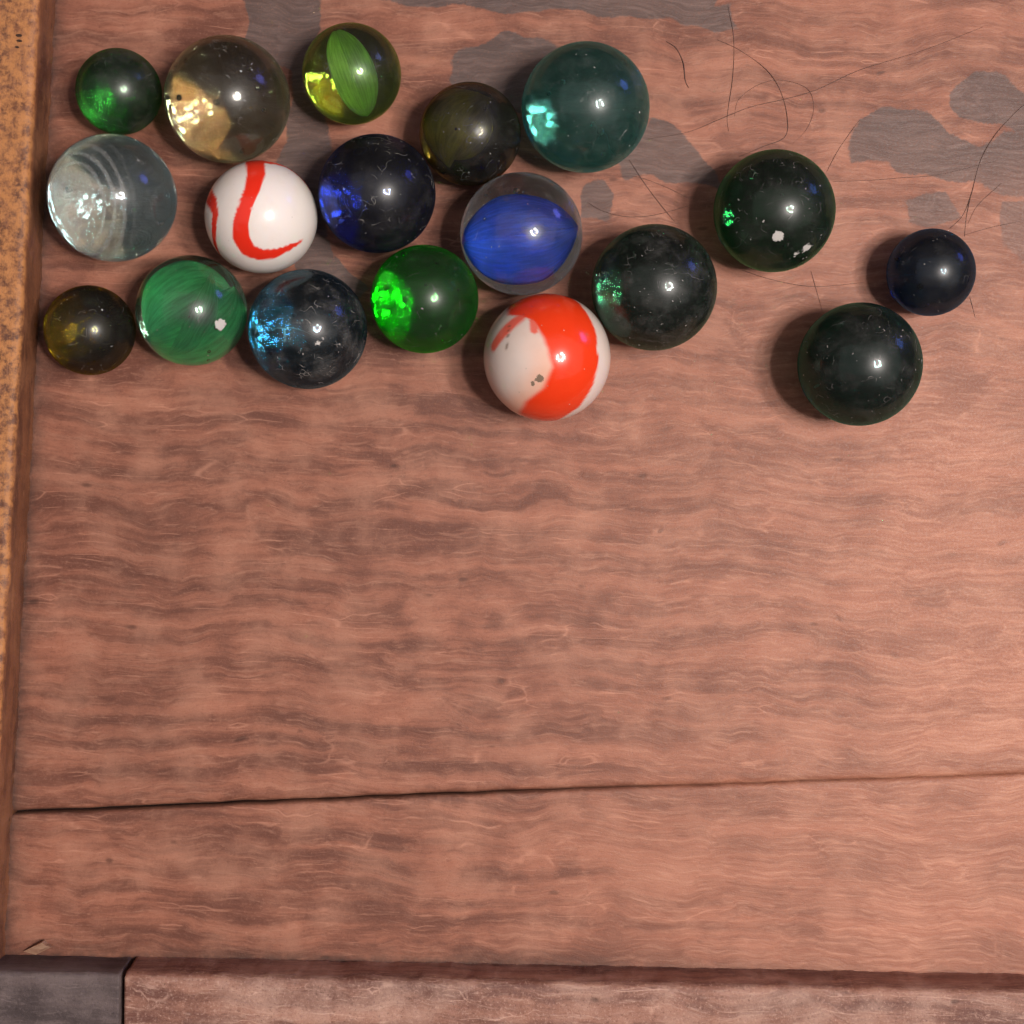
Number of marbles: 18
